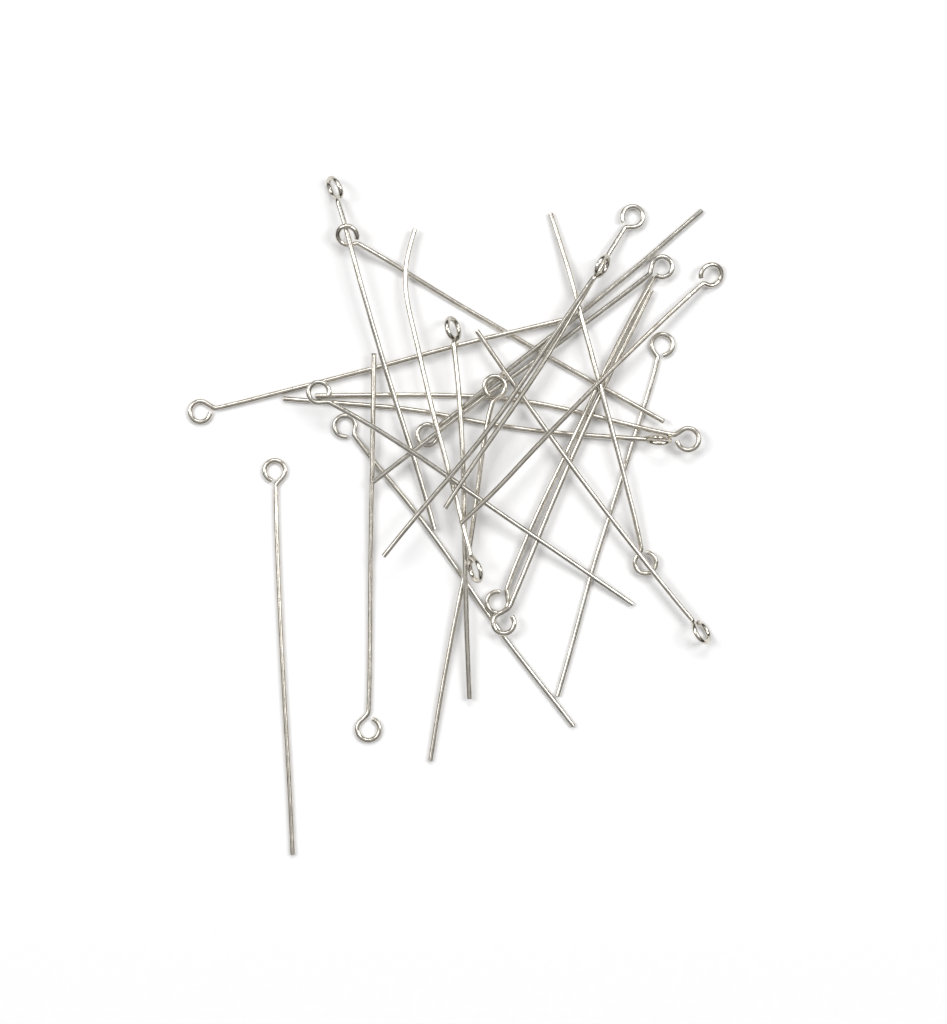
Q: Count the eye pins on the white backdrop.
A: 22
